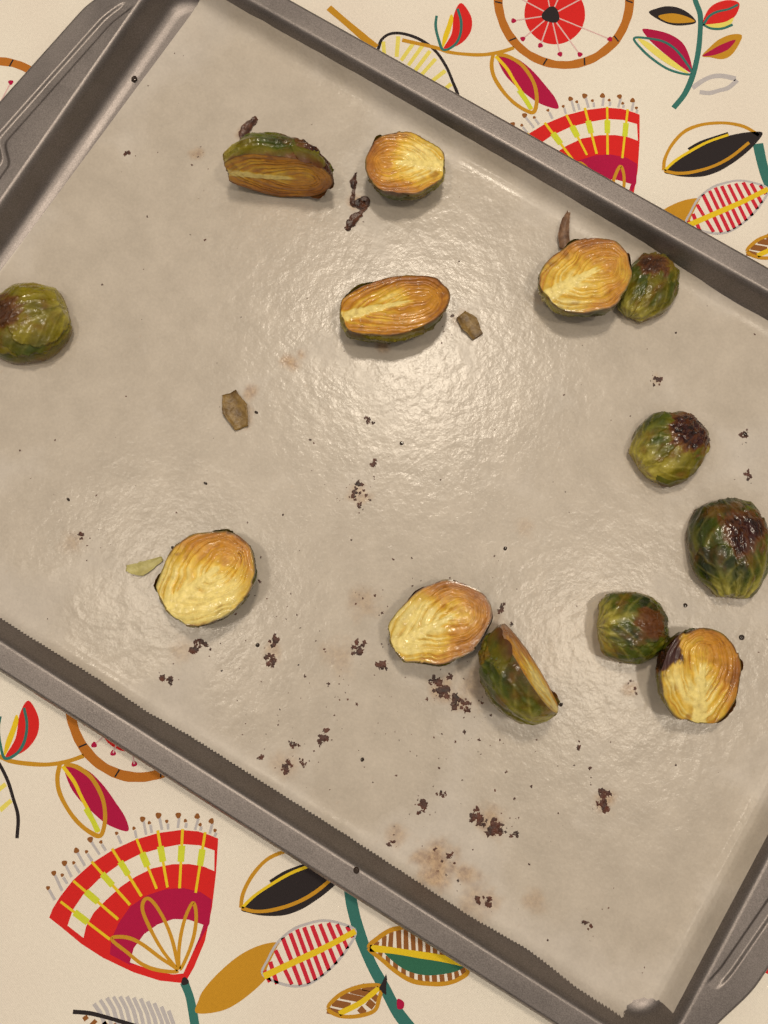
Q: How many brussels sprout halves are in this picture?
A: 13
